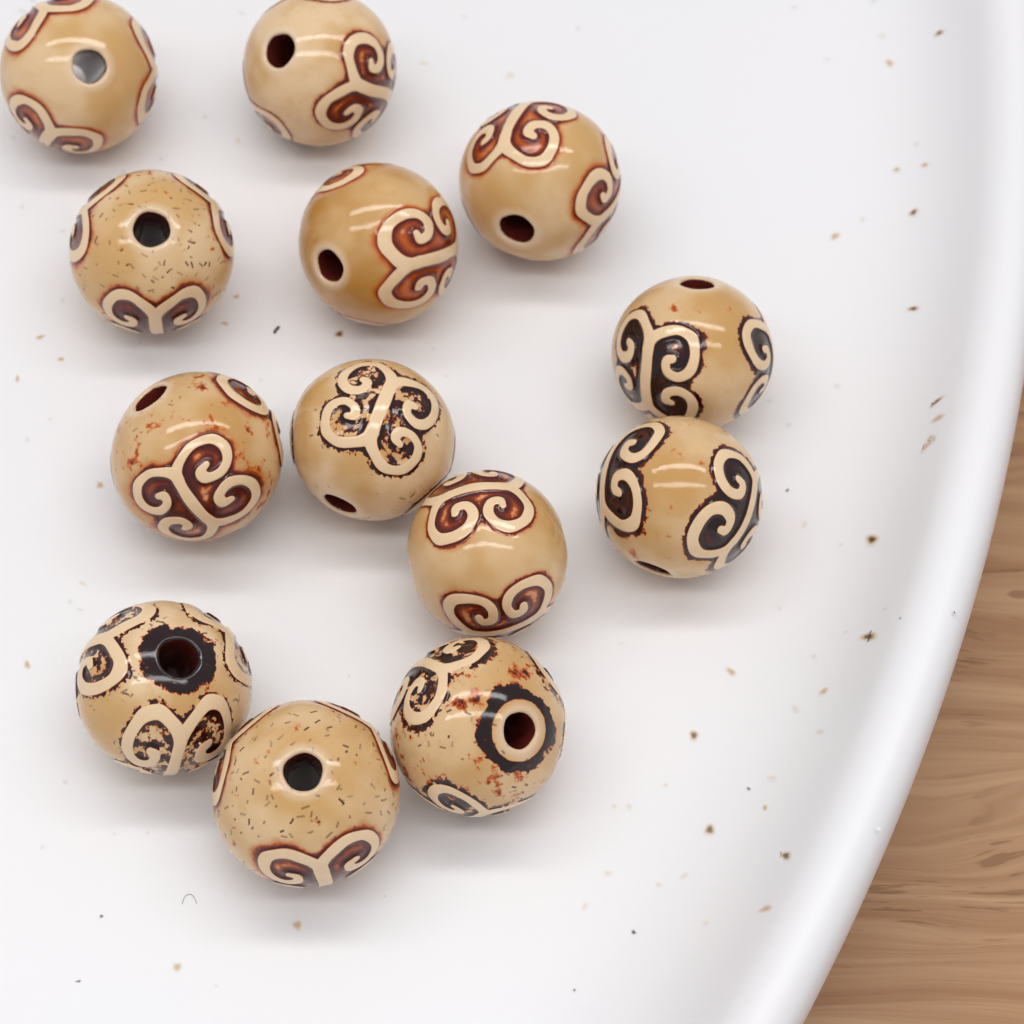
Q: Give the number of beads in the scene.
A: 13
